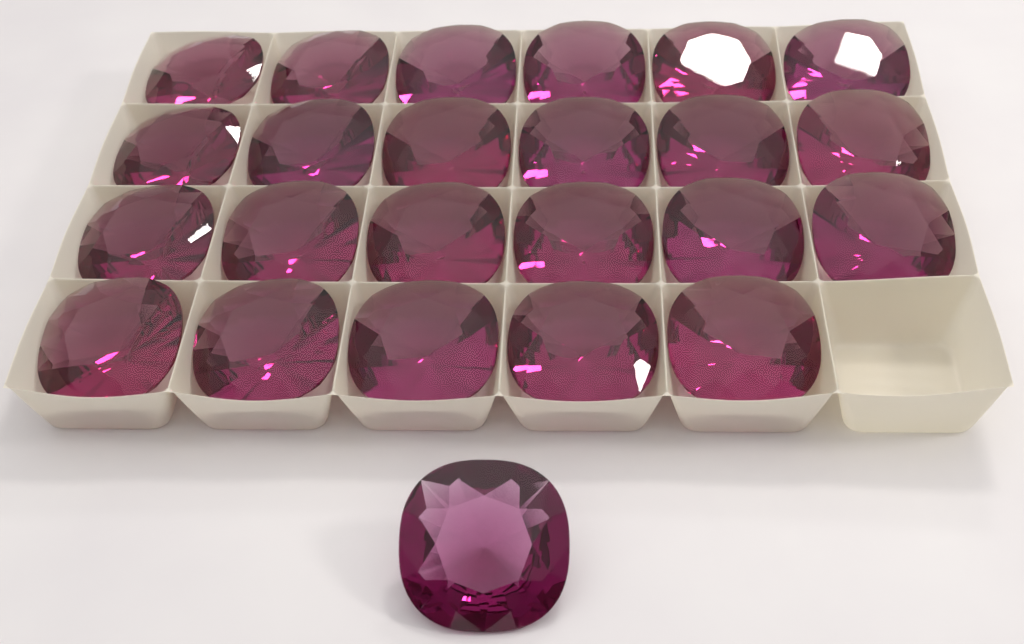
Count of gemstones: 24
